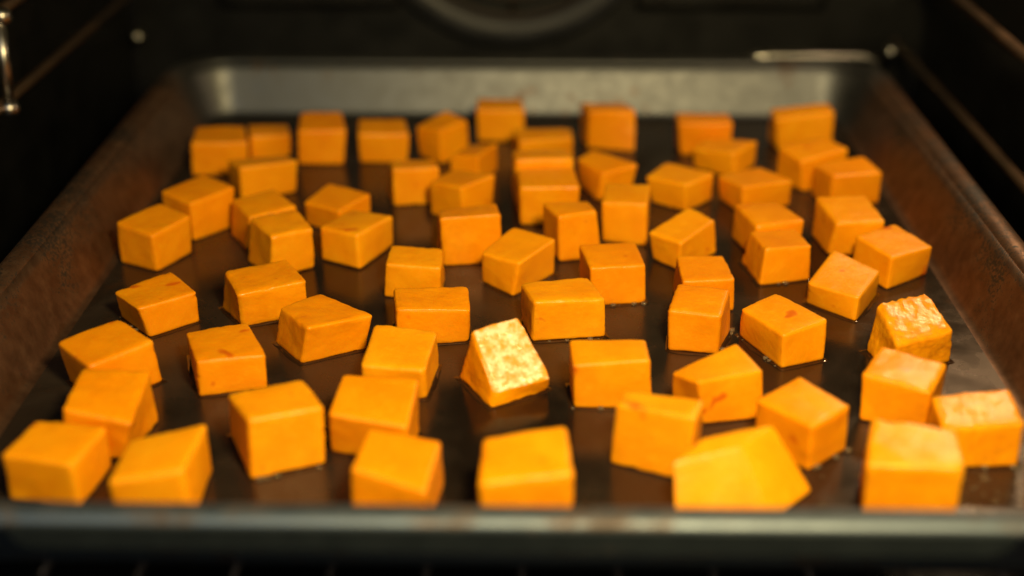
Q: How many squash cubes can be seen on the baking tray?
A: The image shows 68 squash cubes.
